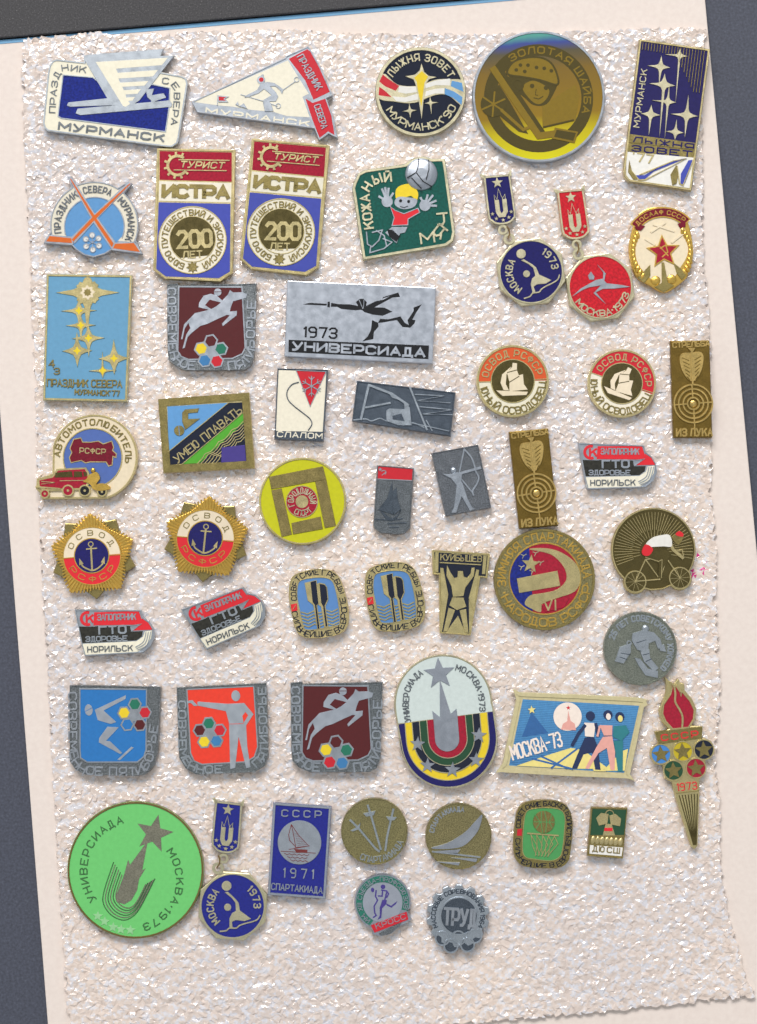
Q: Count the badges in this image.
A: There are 52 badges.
